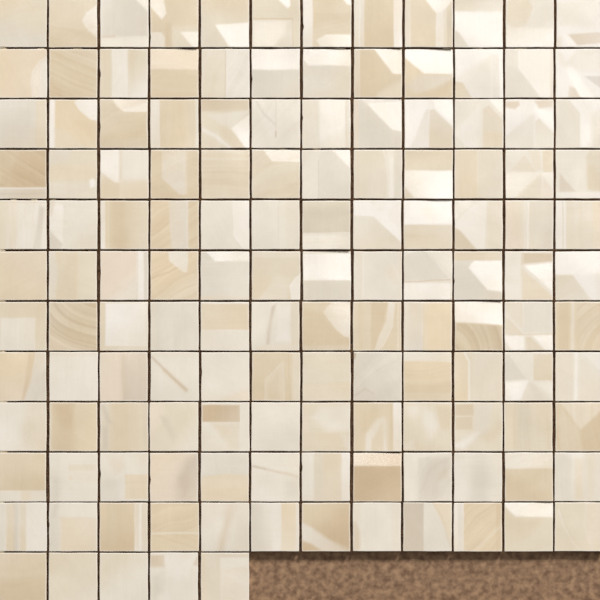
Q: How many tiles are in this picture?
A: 137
